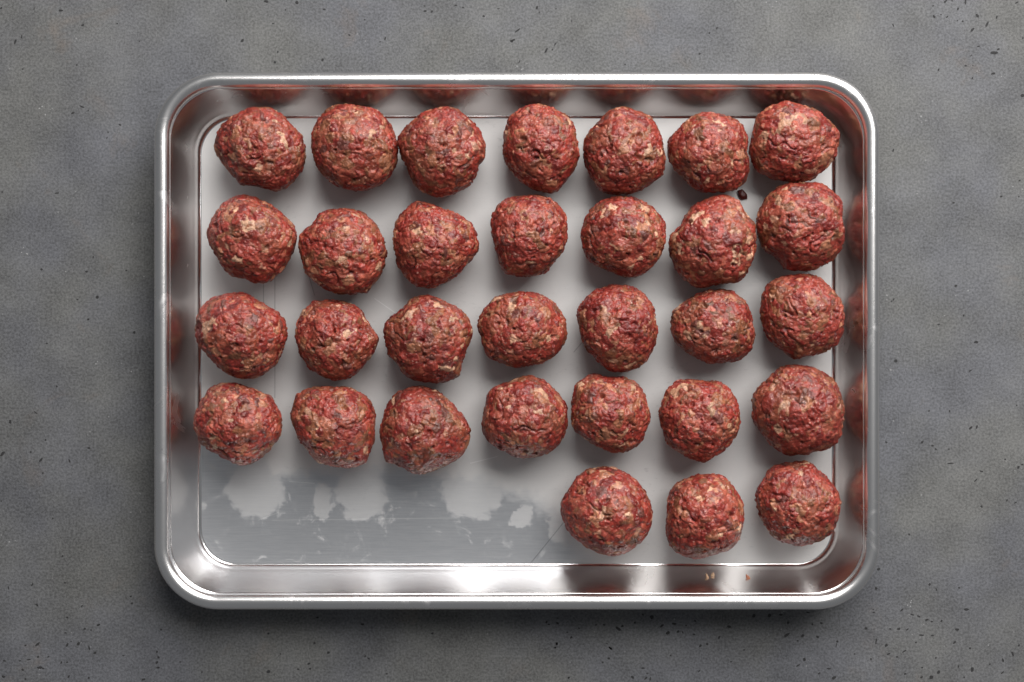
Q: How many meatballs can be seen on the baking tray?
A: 31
